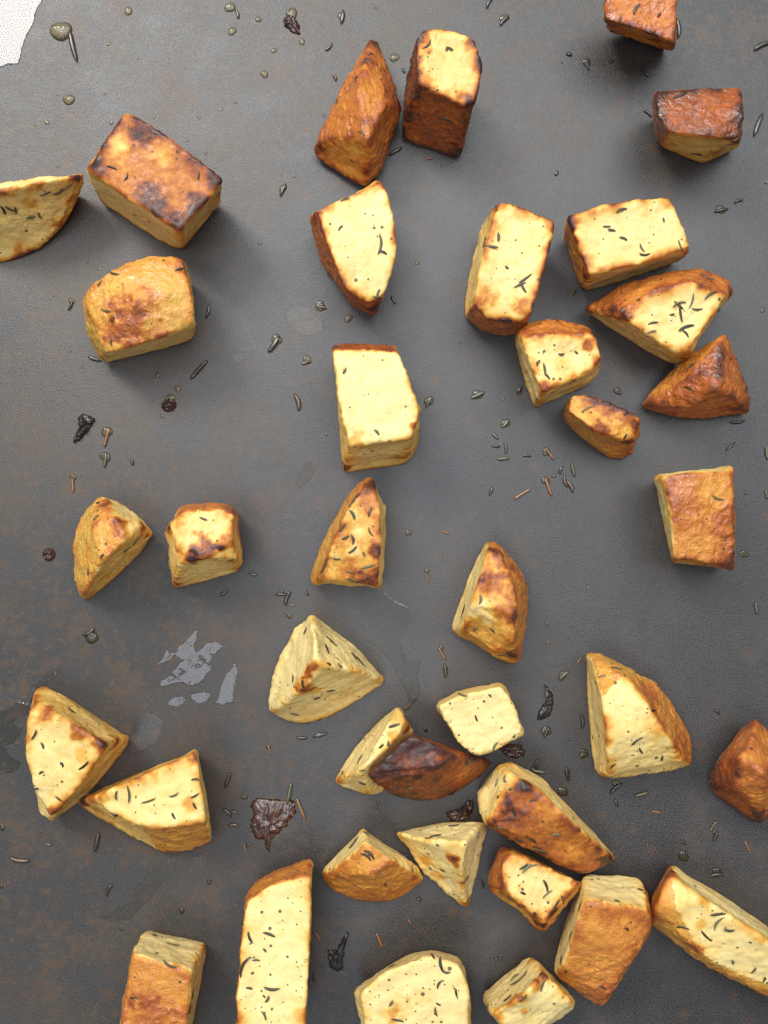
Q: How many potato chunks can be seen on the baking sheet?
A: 38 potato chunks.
